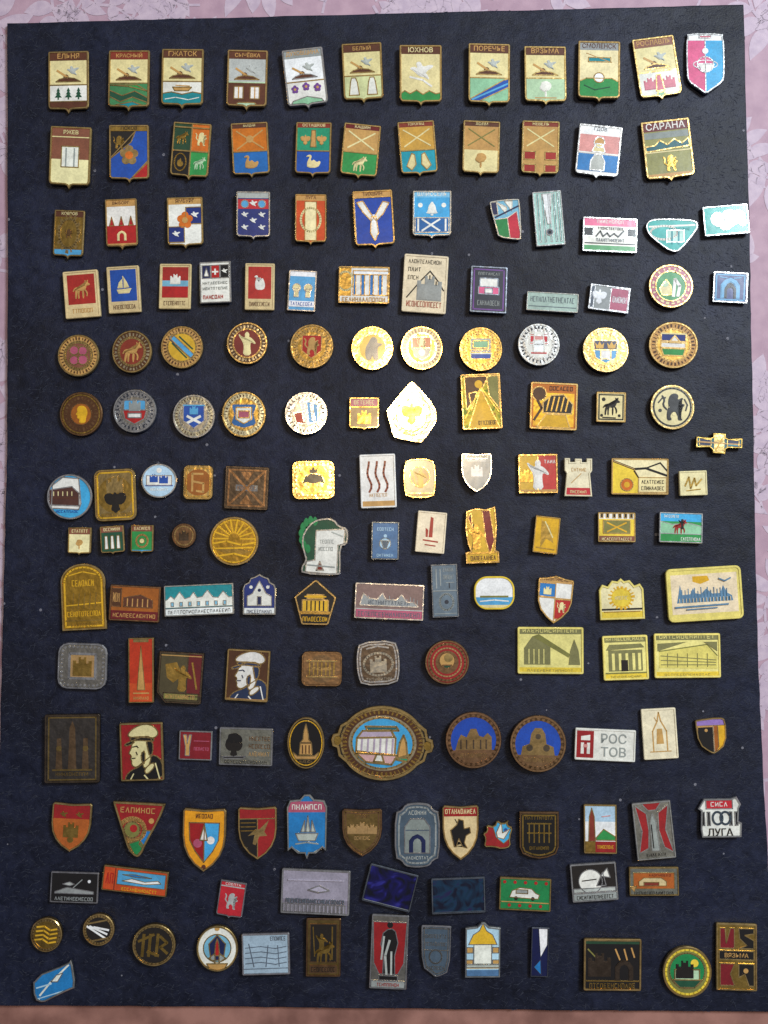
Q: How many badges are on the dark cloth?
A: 164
